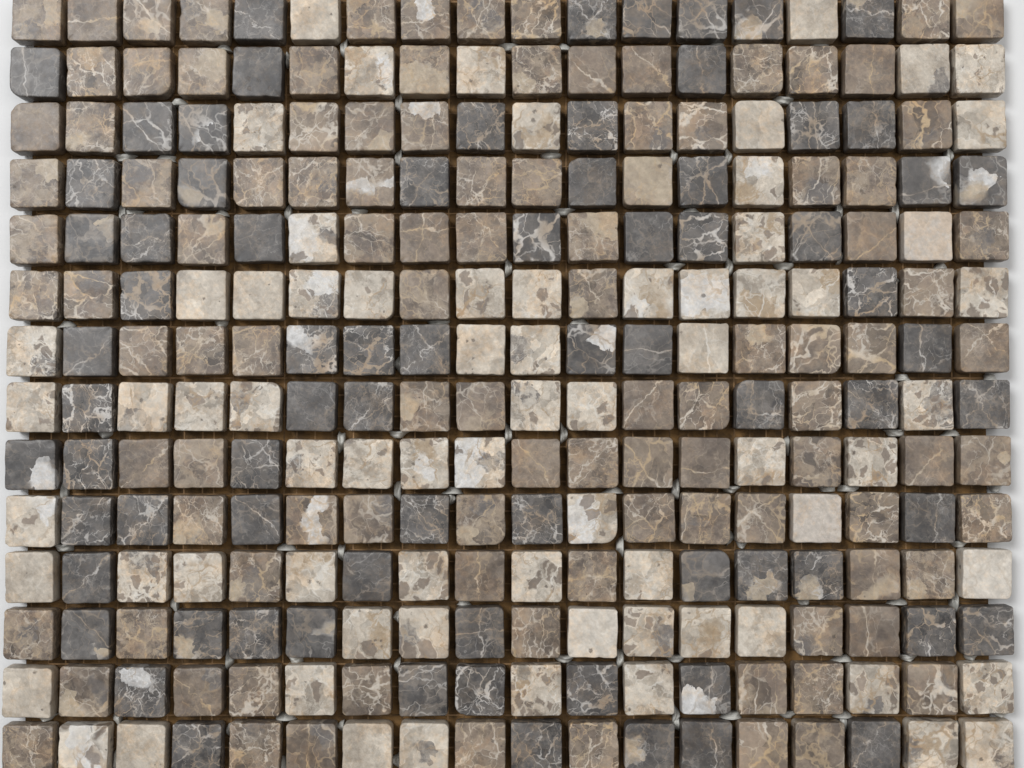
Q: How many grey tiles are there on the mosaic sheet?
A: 75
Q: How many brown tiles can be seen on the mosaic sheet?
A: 106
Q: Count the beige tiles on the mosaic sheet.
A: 71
